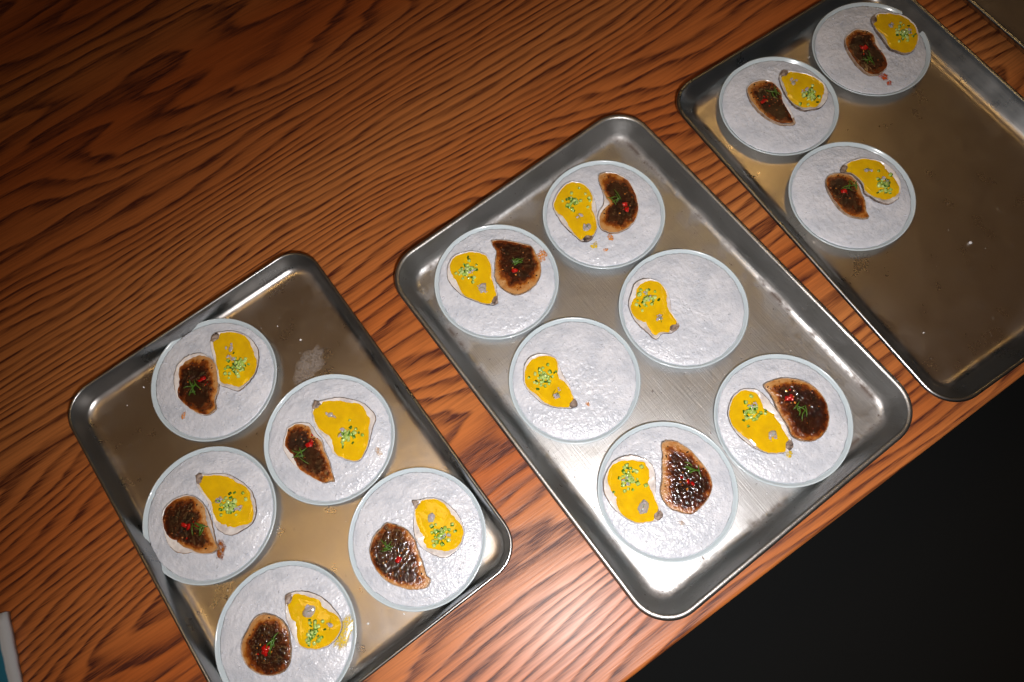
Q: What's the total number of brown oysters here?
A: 12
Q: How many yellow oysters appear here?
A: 14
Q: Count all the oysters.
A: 26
